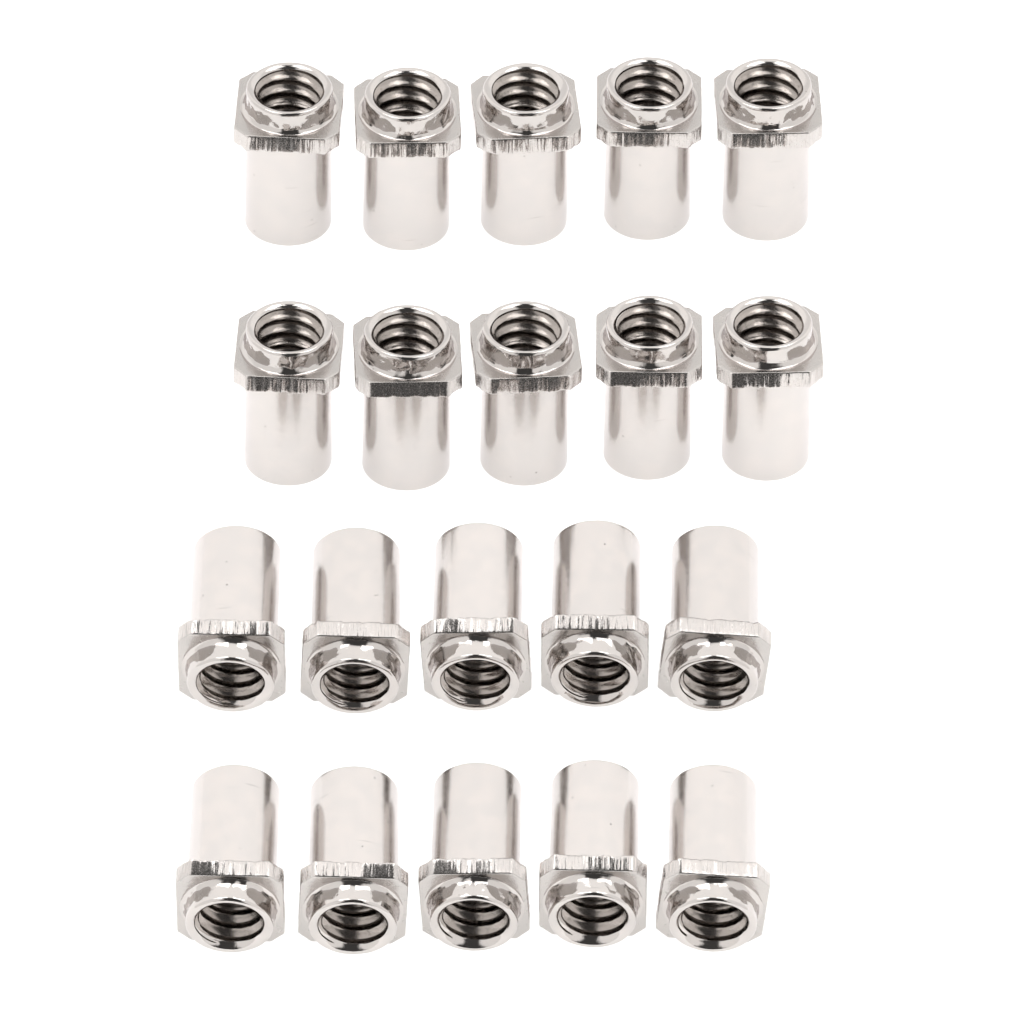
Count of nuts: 20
